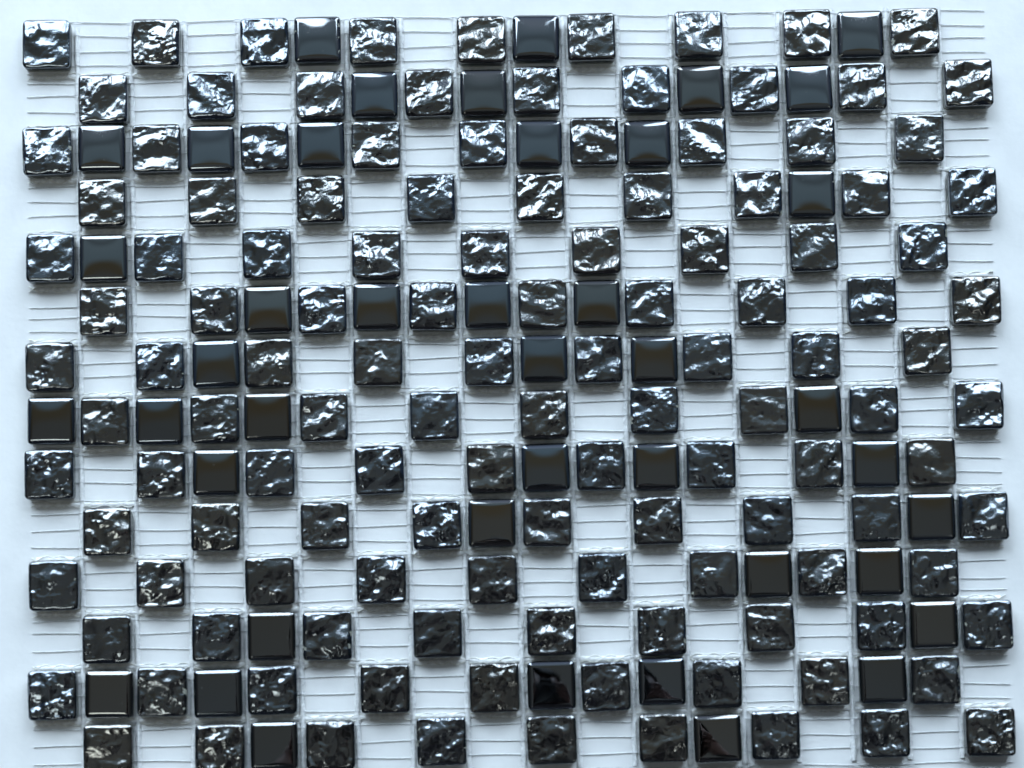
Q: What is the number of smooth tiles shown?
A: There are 42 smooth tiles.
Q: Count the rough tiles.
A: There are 126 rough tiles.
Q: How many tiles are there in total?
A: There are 168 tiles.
